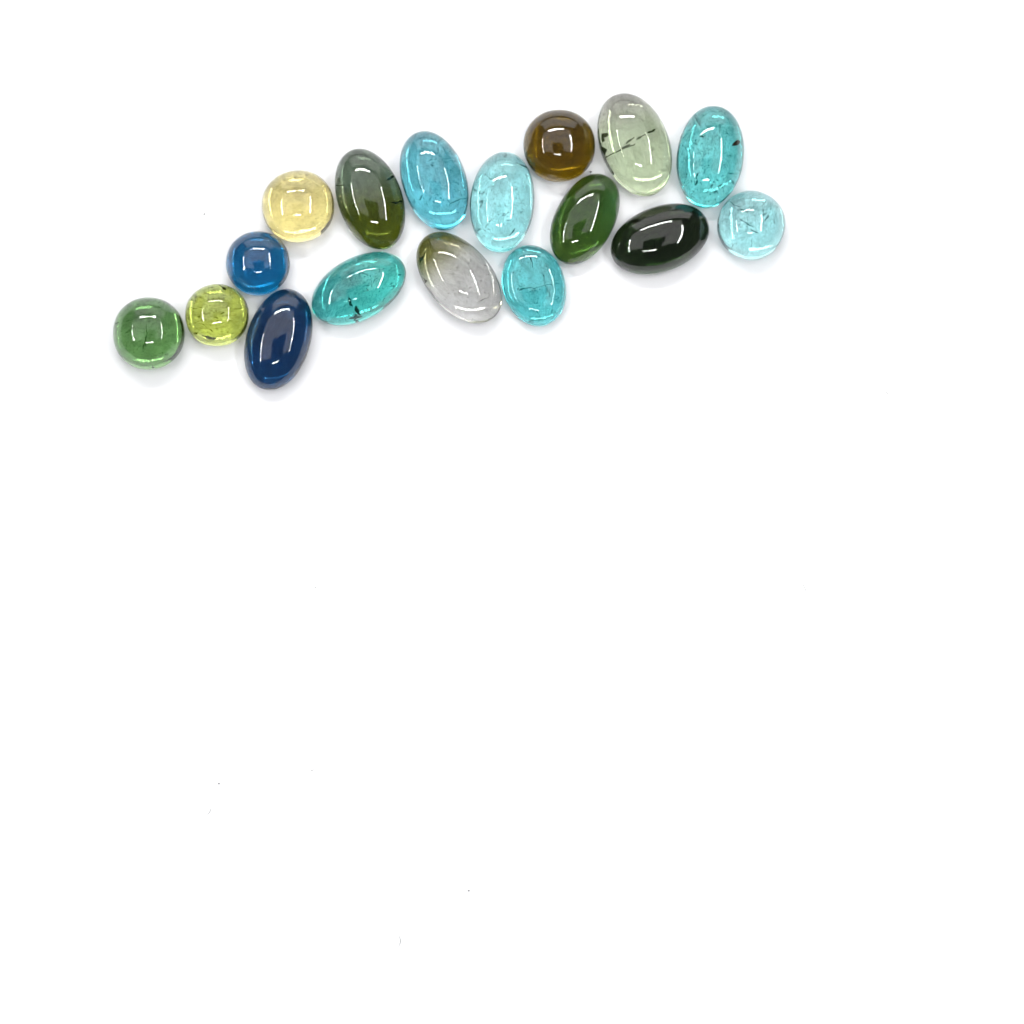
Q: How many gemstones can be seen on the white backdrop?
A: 17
